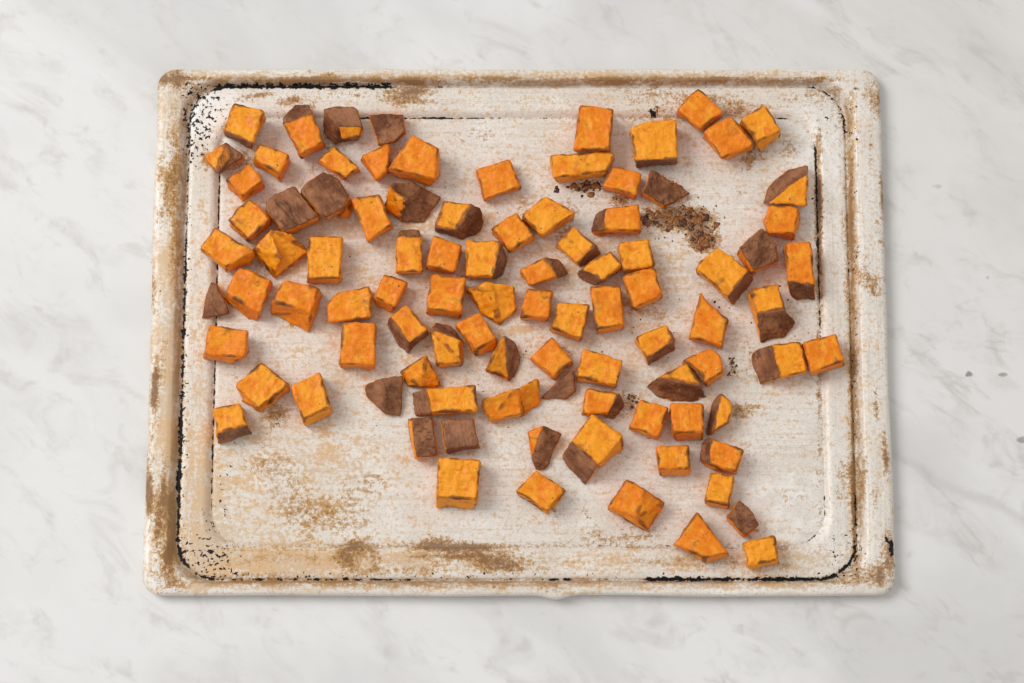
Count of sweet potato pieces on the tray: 94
